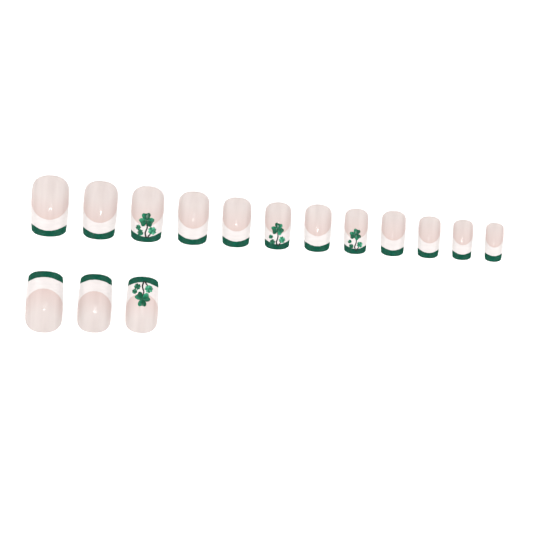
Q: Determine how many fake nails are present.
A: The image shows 15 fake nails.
